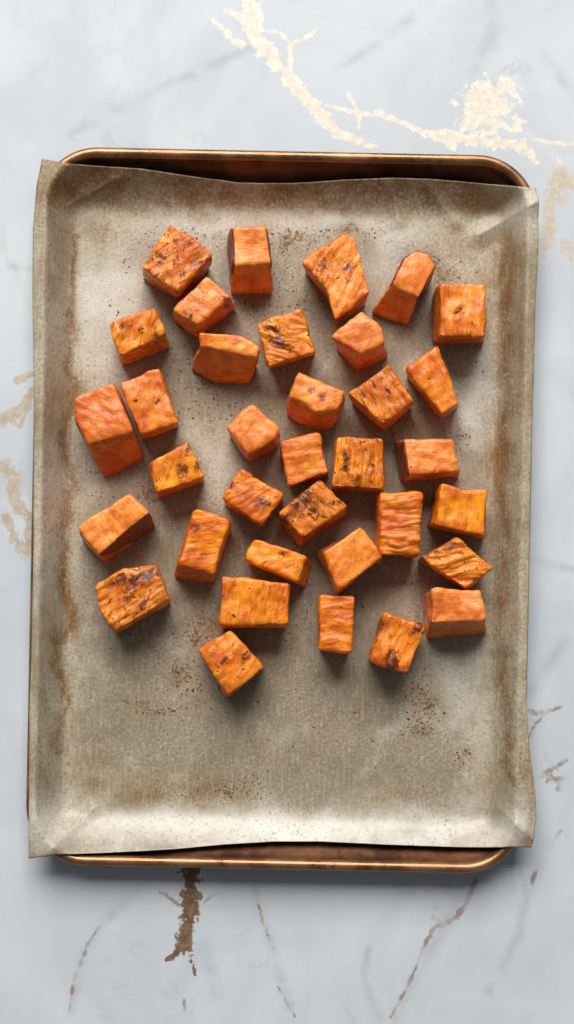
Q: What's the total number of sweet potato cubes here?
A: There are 35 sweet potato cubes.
